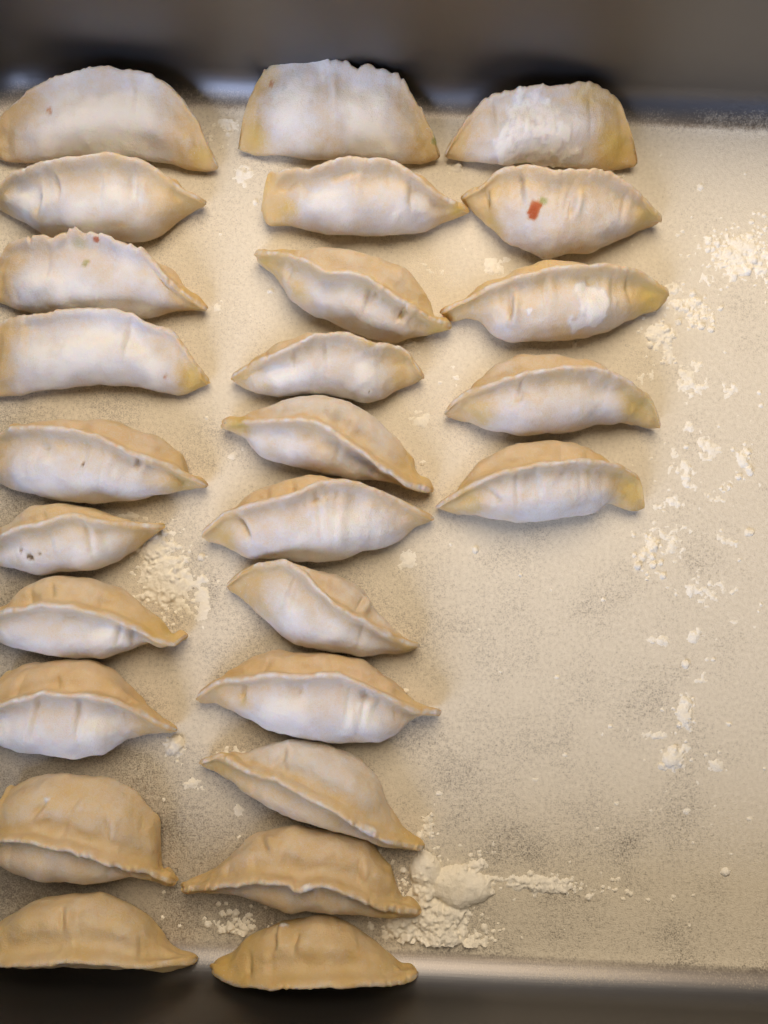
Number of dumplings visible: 26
